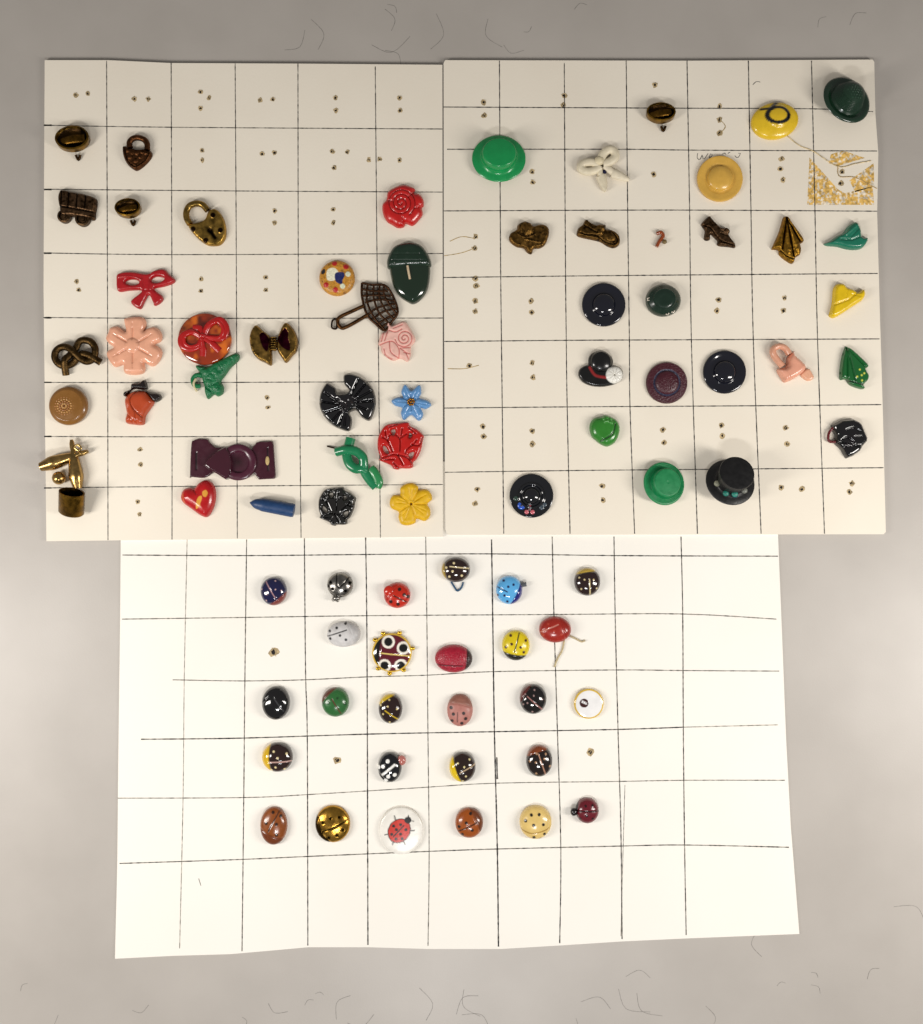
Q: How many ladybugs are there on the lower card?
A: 27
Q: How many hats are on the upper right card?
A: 16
